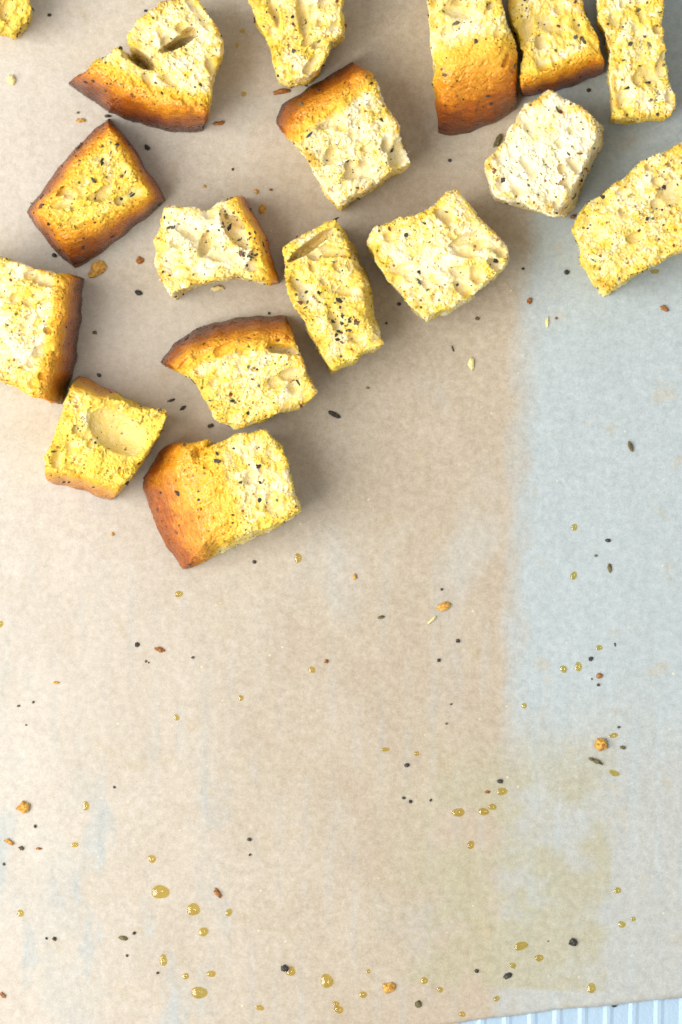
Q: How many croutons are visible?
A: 17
